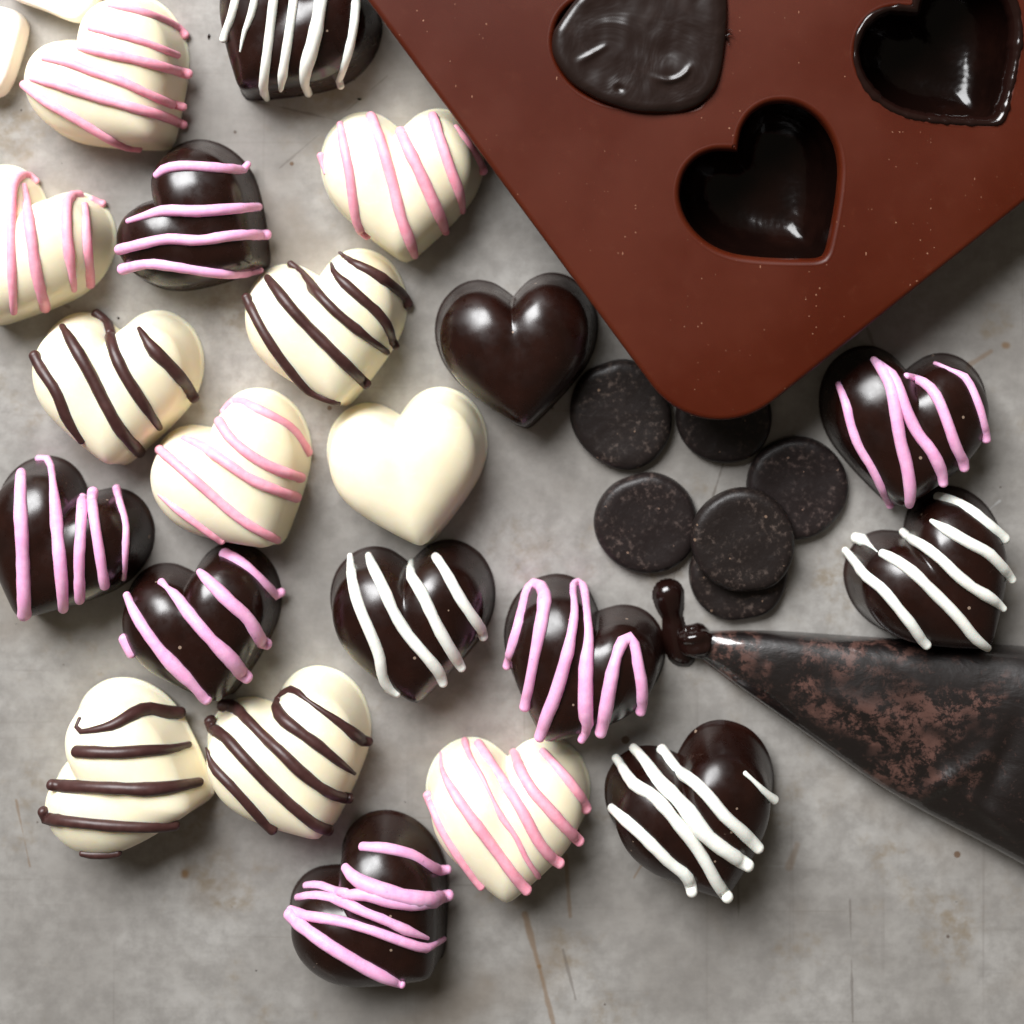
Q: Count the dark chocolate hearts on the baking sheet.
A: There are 11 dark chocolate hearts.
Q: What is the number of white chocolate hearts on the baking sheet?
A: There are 10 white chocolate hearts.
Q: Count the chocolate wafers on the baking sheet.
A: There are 6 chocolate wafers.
